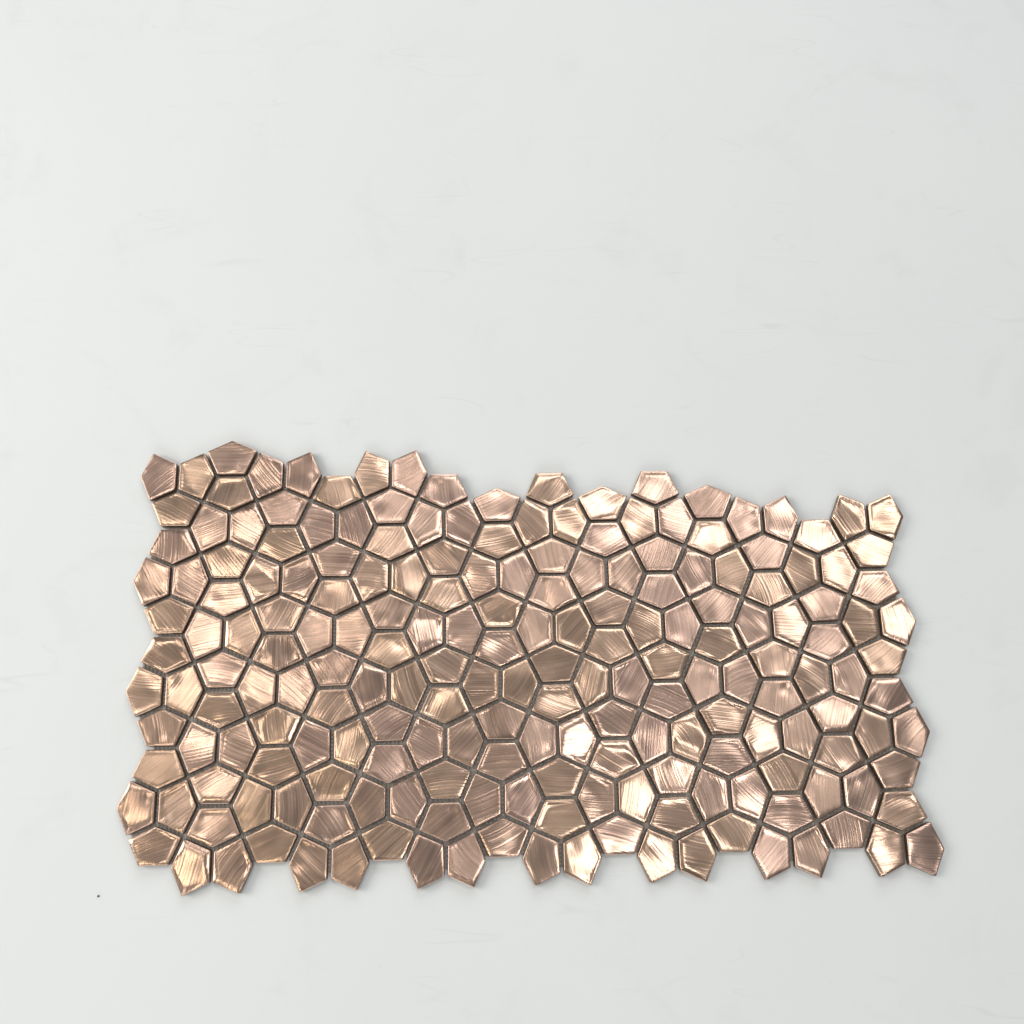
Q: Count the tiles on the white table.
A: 200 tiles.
